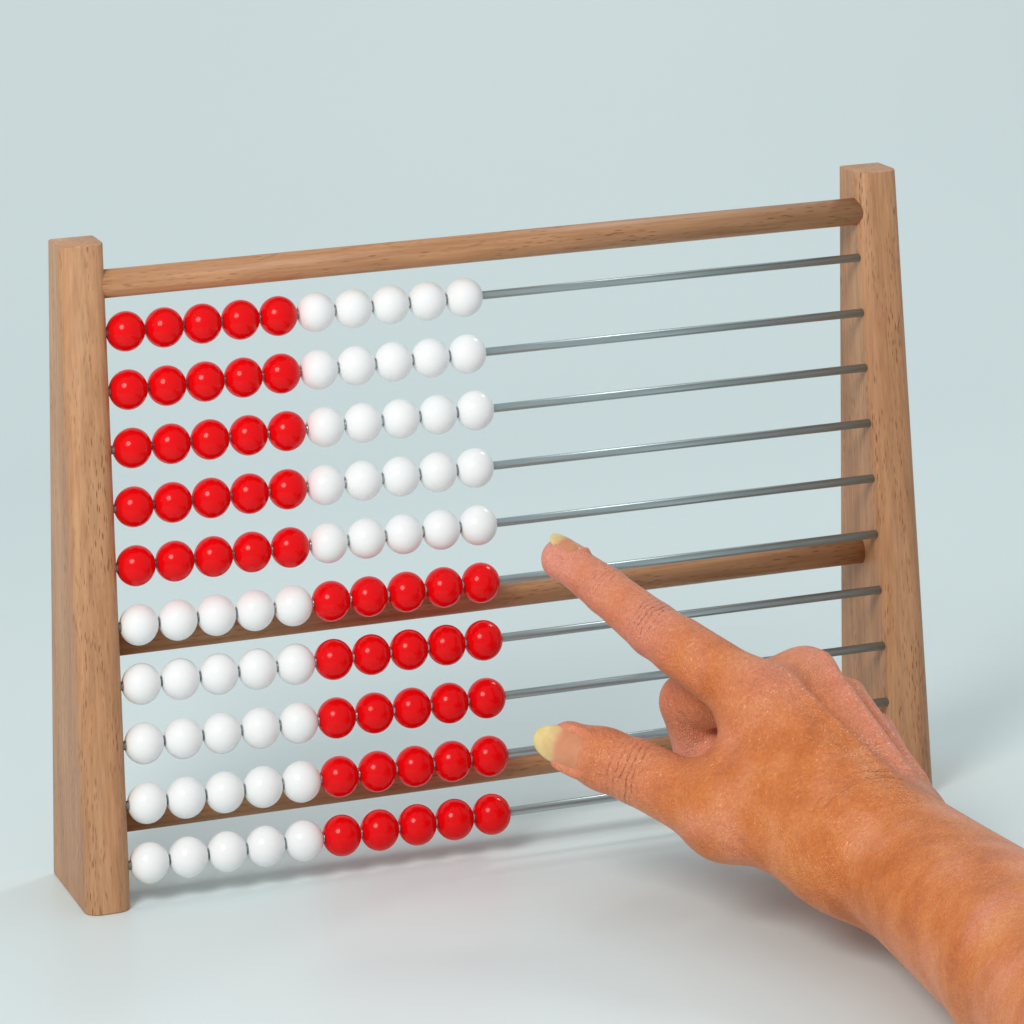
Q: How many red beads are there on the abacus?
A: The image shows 50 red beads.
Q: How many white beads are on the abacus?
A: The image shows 50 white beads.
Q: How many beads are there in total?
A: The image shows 100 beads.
